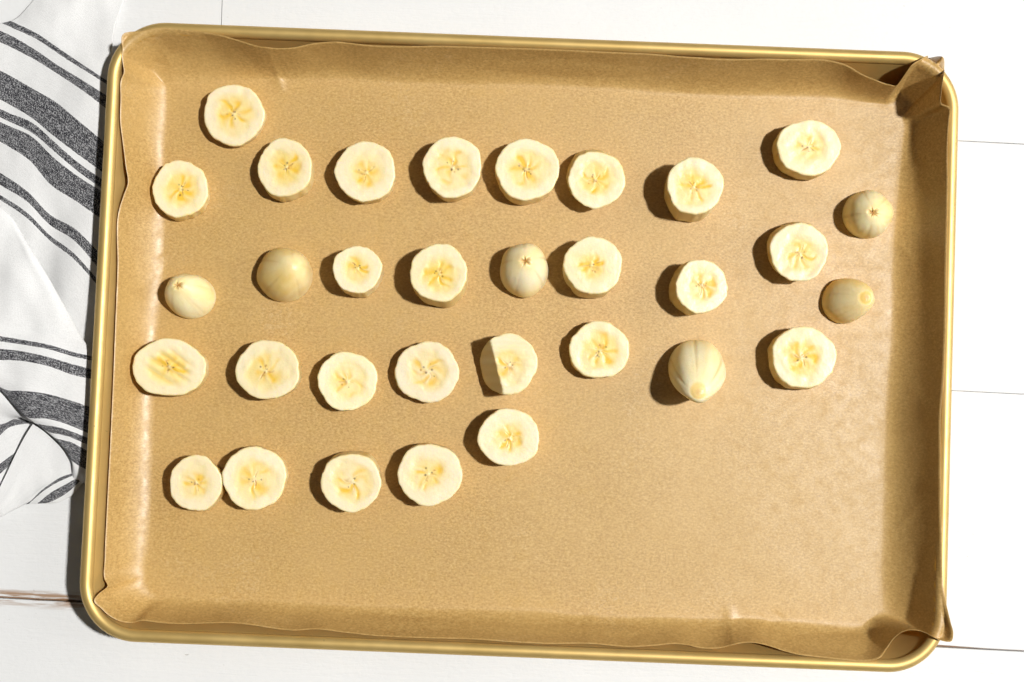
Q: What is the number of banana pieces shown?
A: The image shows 32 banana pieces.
